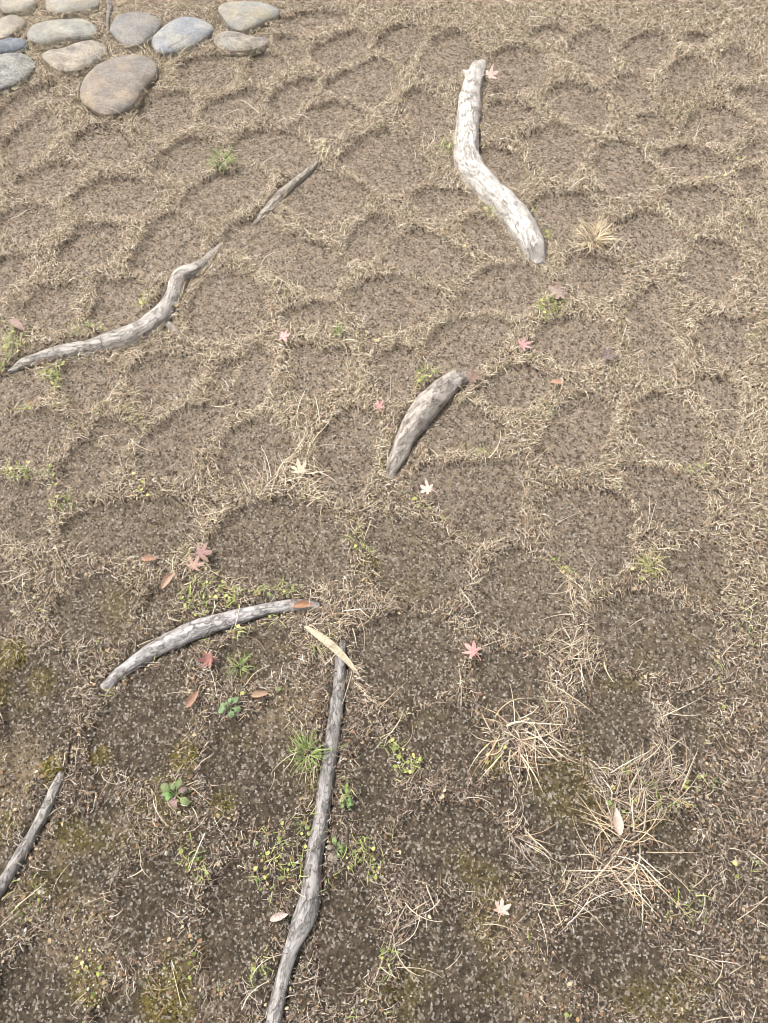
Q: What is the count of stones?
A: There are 12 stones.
